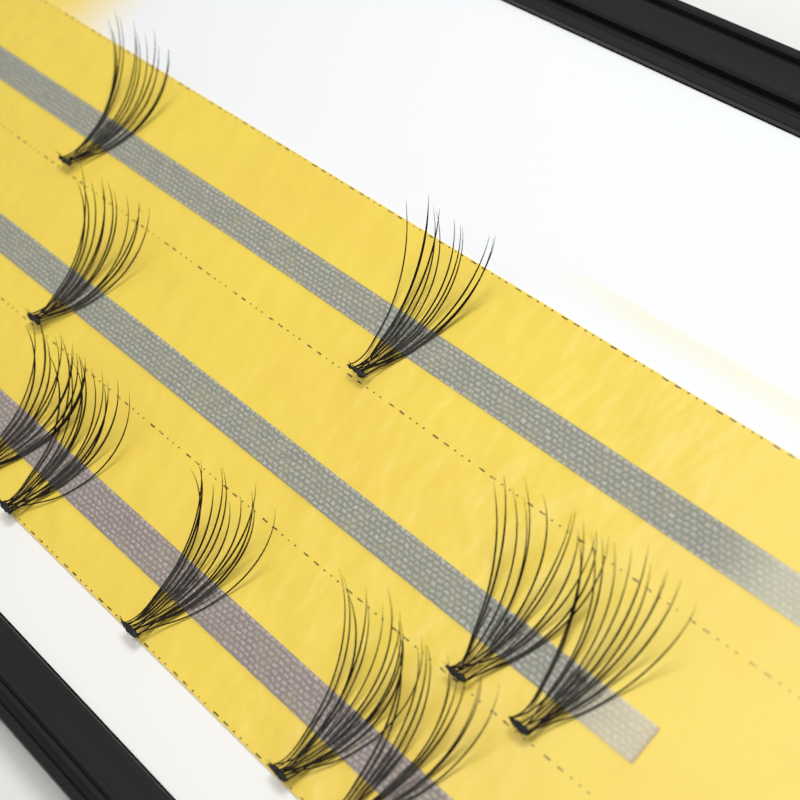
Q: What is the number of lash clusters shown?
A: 10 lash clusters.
